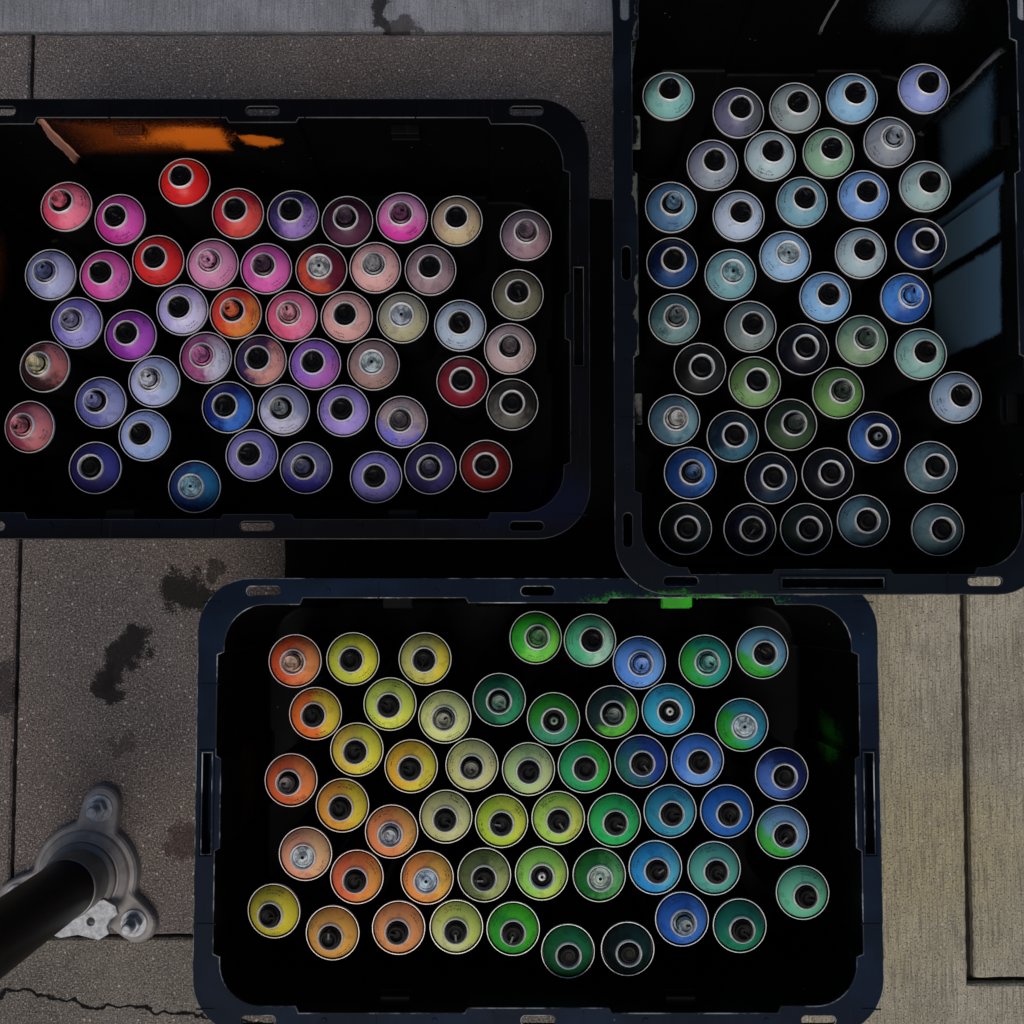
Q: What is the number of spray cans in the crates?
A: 144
